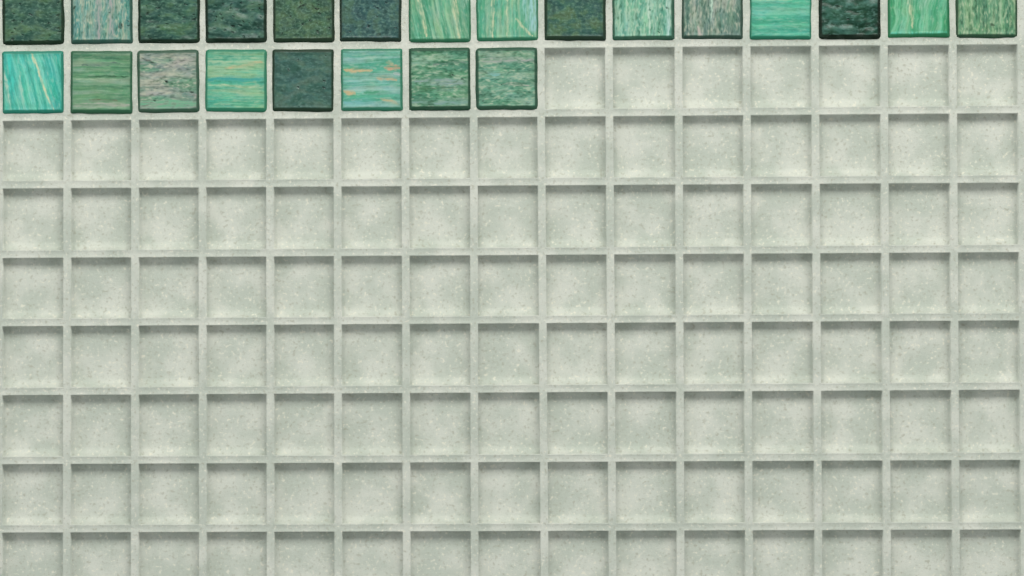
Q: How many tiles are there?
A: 23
